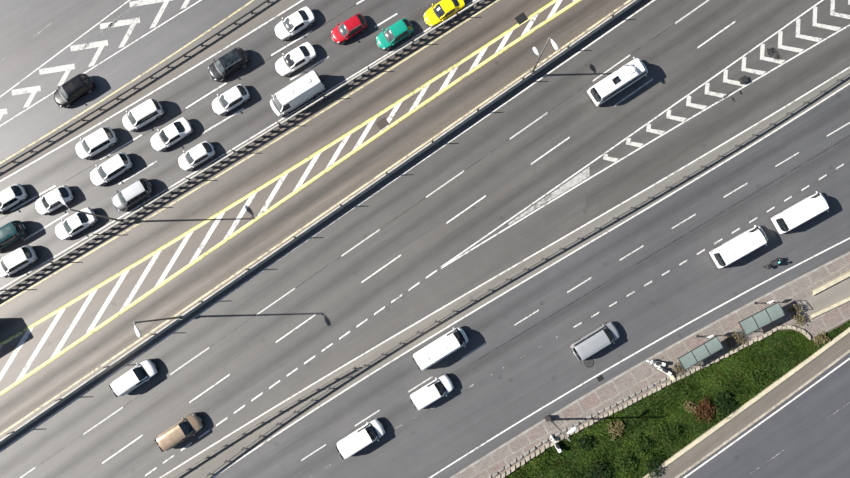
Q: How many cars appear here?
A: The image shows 19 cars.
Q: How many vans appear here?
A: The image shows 10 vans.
